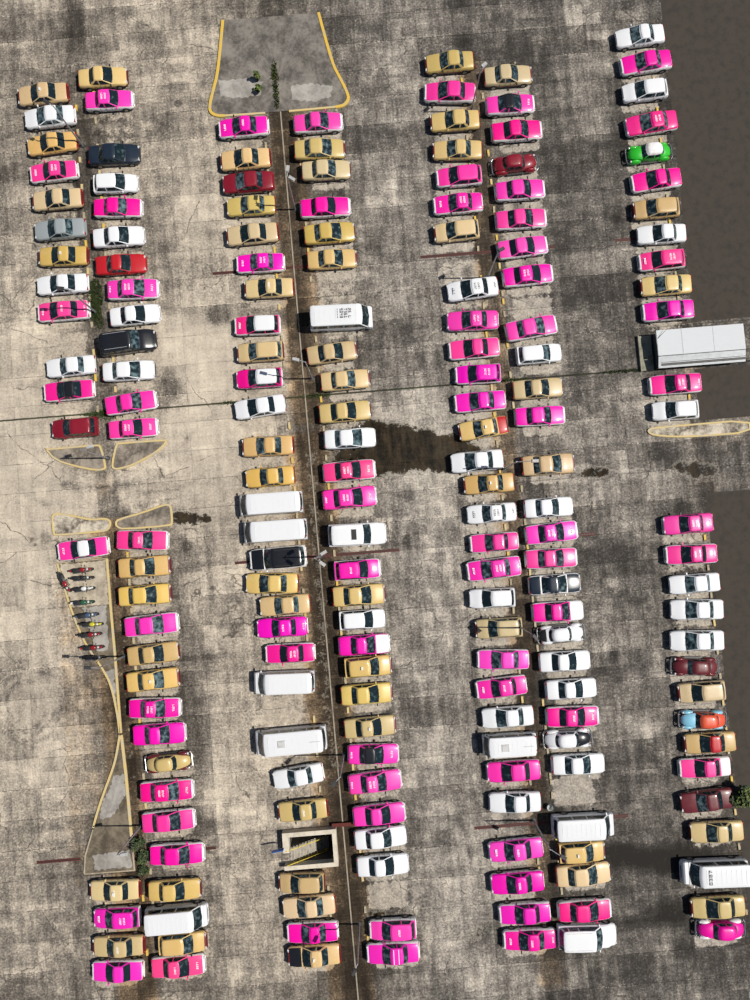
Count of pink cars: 76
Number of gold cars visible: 56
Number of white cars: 35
